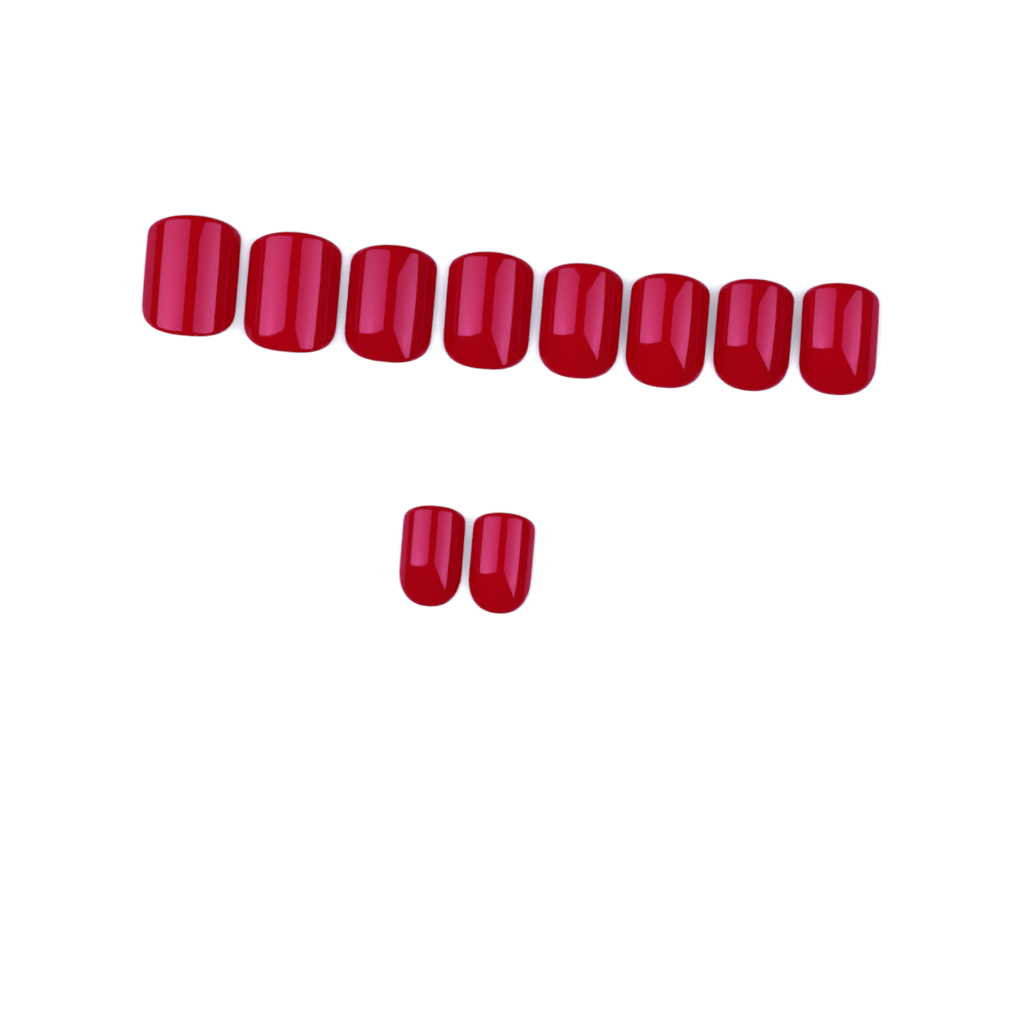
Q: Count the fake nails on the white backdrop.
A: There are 10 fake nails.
